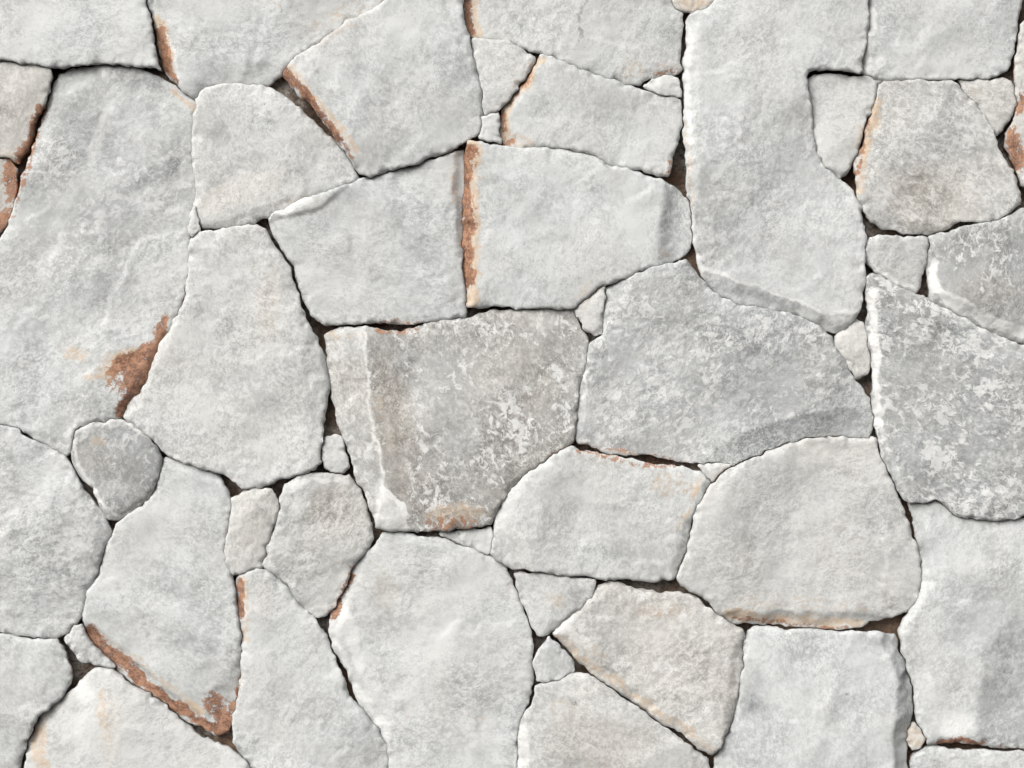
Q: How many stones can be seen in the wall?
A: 53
